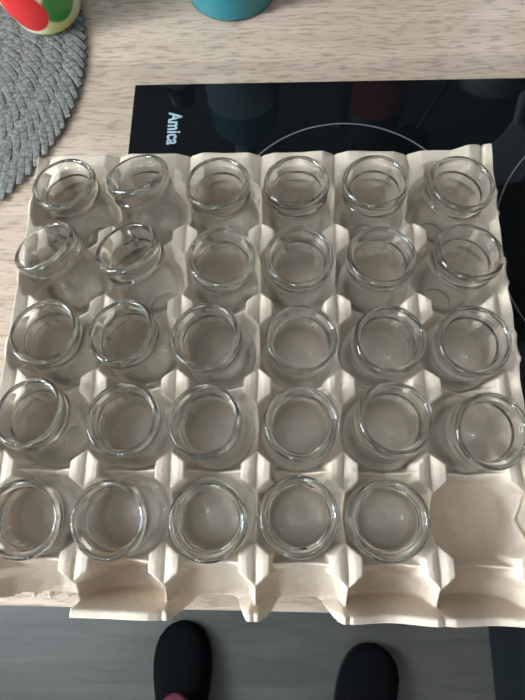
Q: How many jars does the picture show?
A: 29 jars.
